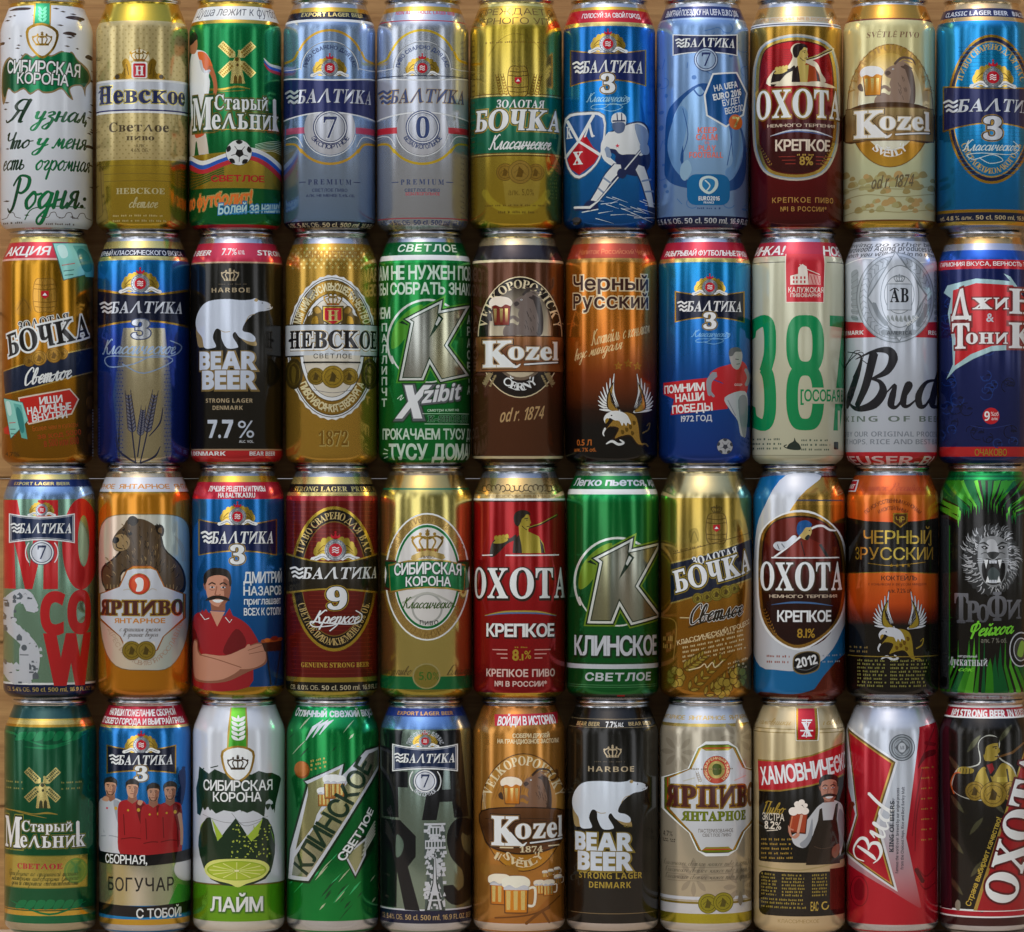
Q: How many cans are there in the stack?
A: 44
